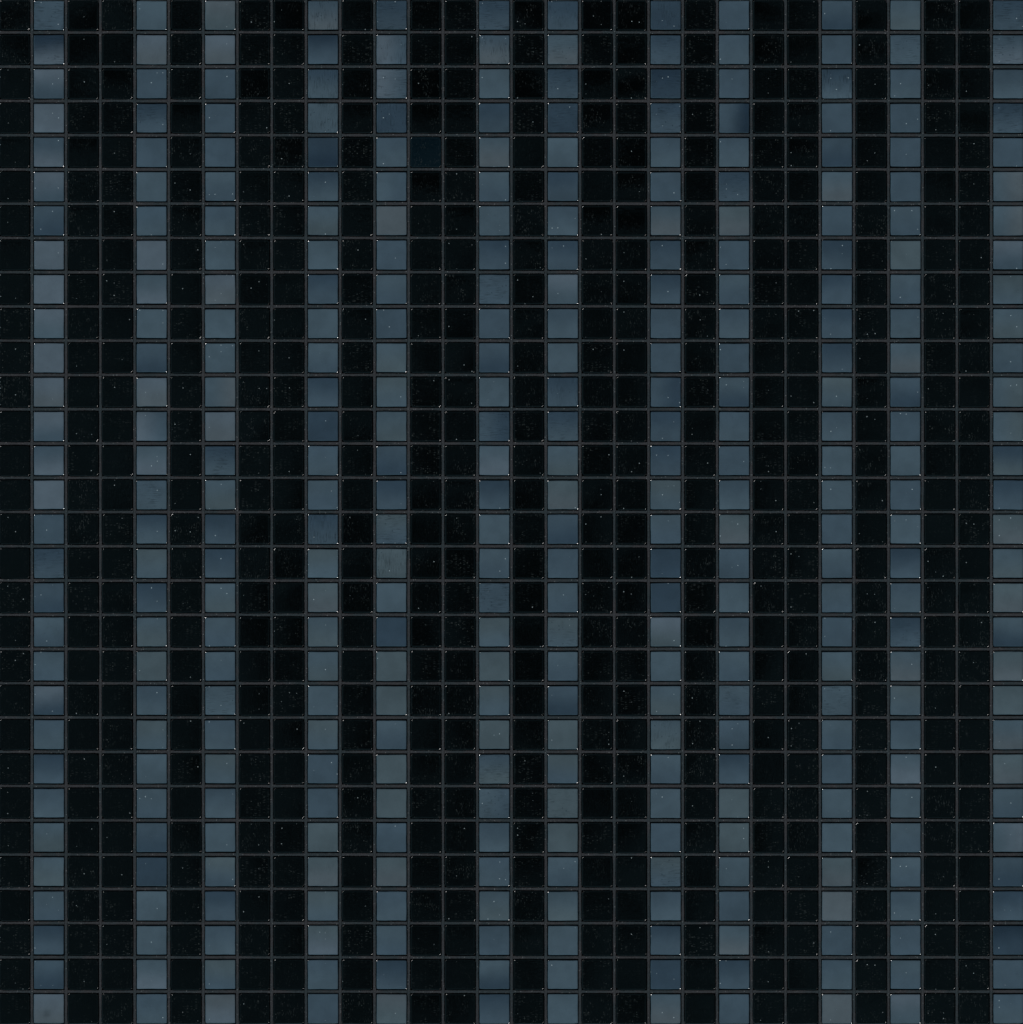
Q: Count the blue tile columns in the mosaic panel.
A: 12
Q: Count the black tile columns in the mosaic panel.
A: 18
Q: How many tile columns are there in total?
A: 30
